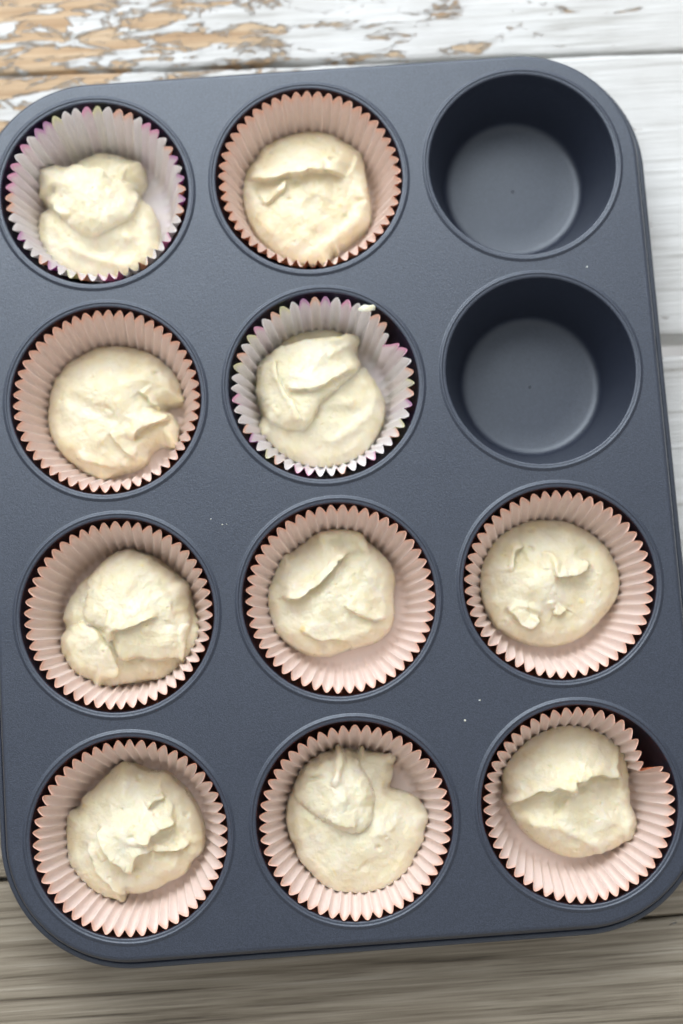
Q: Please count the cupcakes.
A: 10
